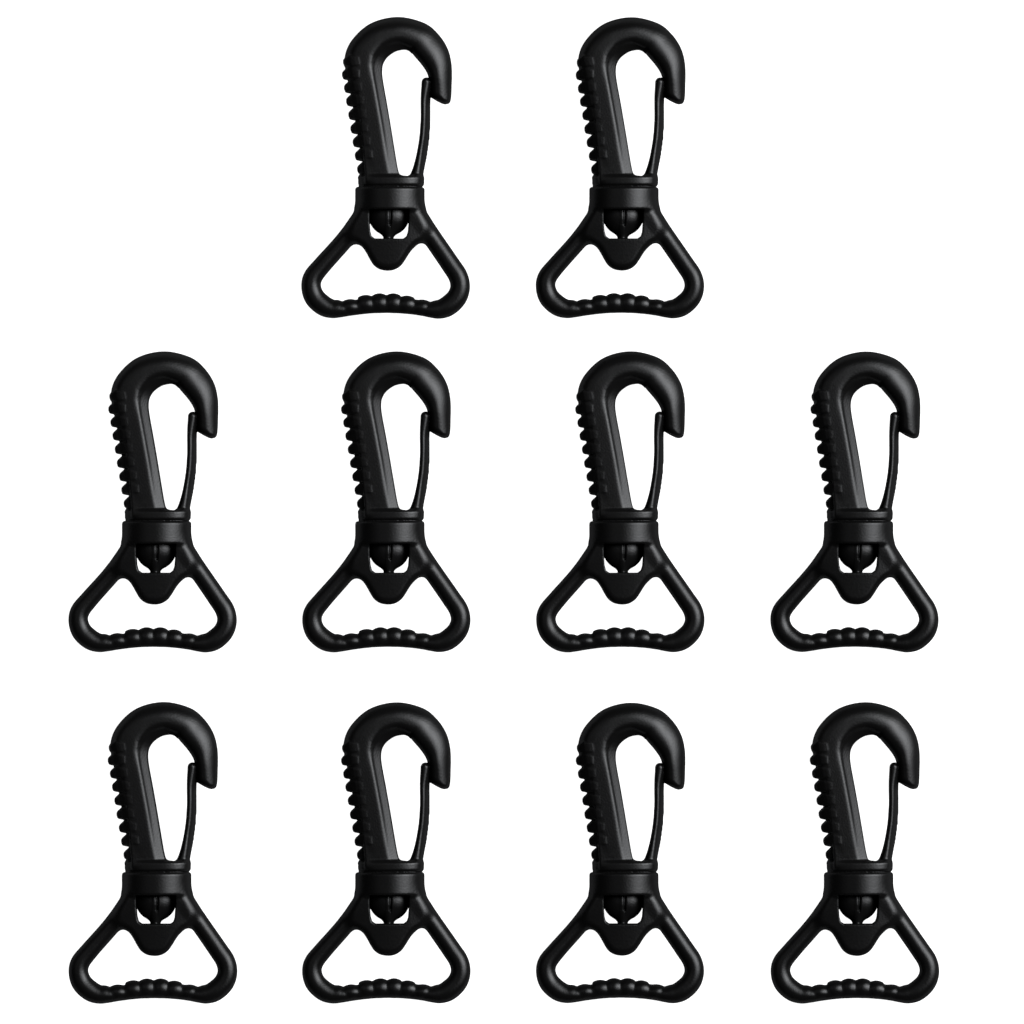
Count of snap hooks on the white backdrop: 10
